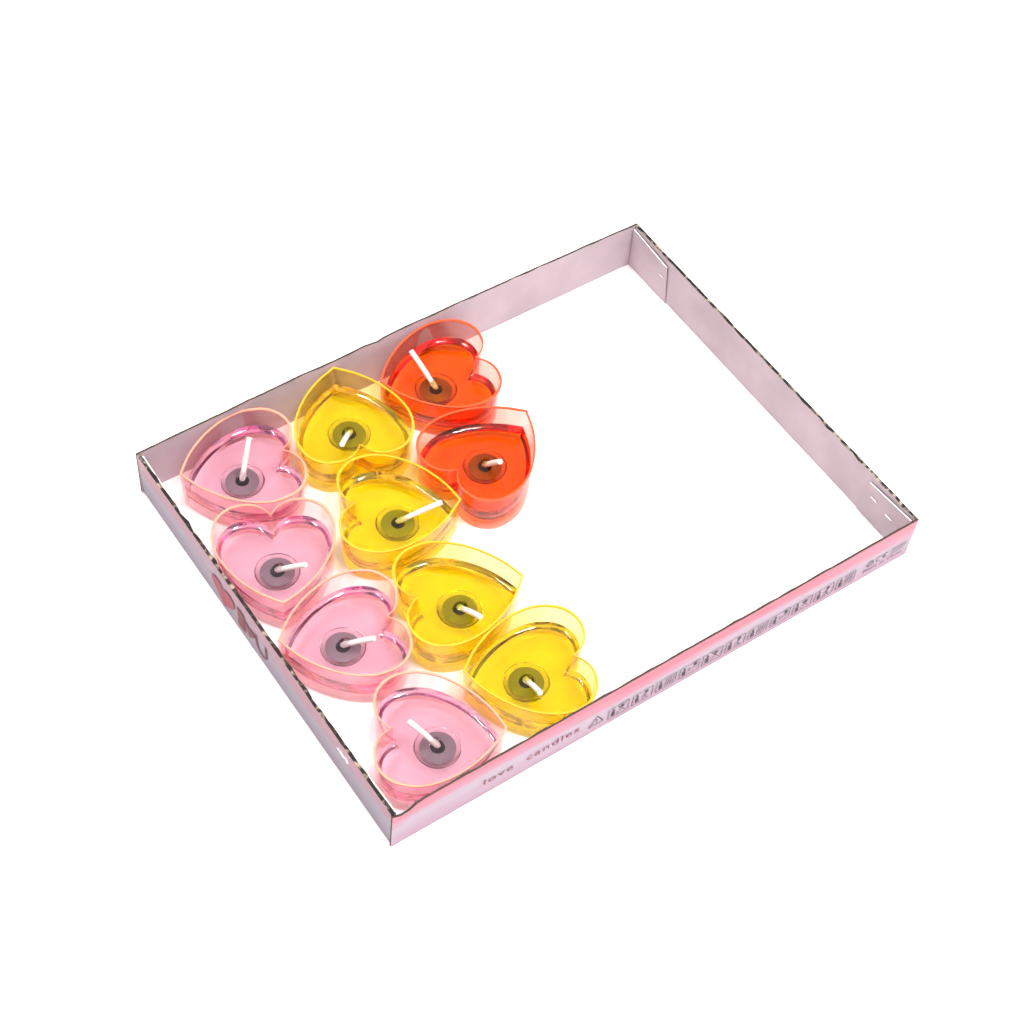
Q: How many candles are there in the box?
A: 10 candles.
